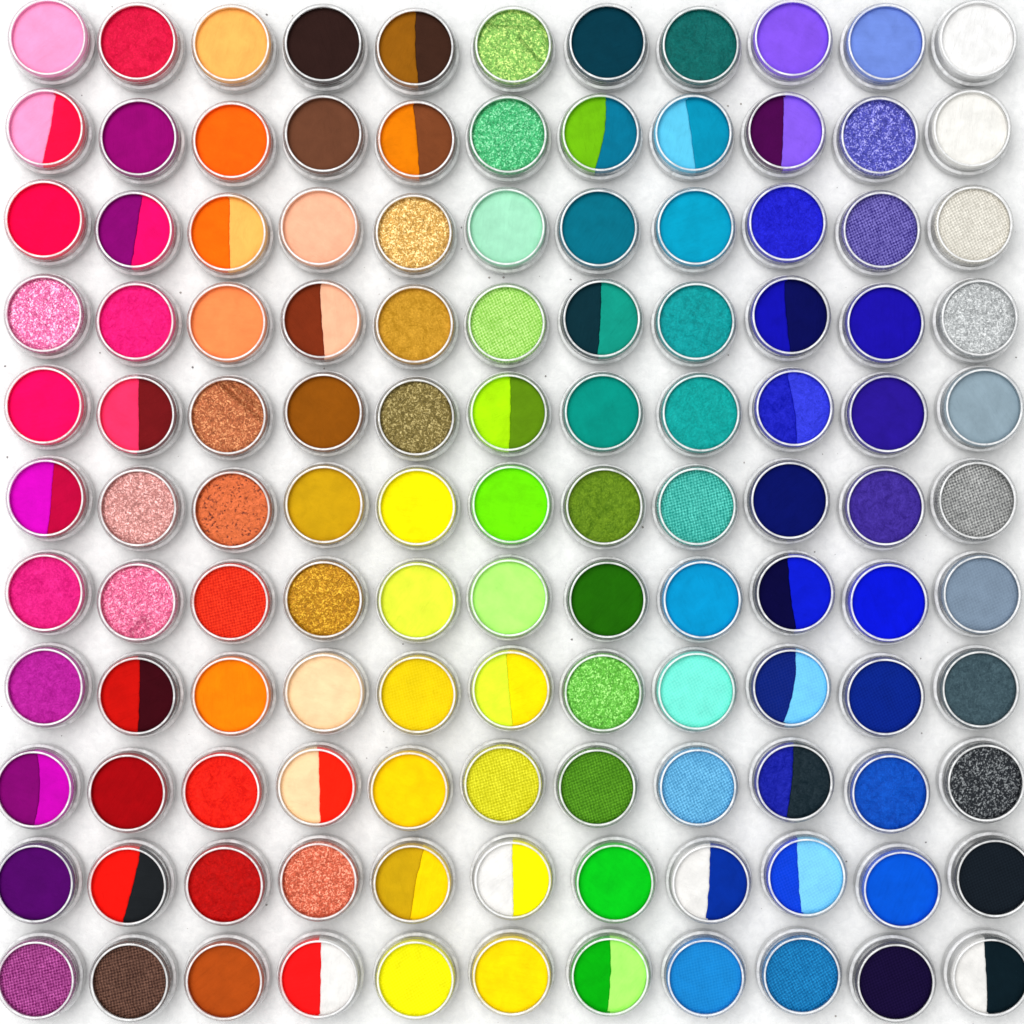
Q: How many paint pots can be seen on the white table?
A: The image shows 121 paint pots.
